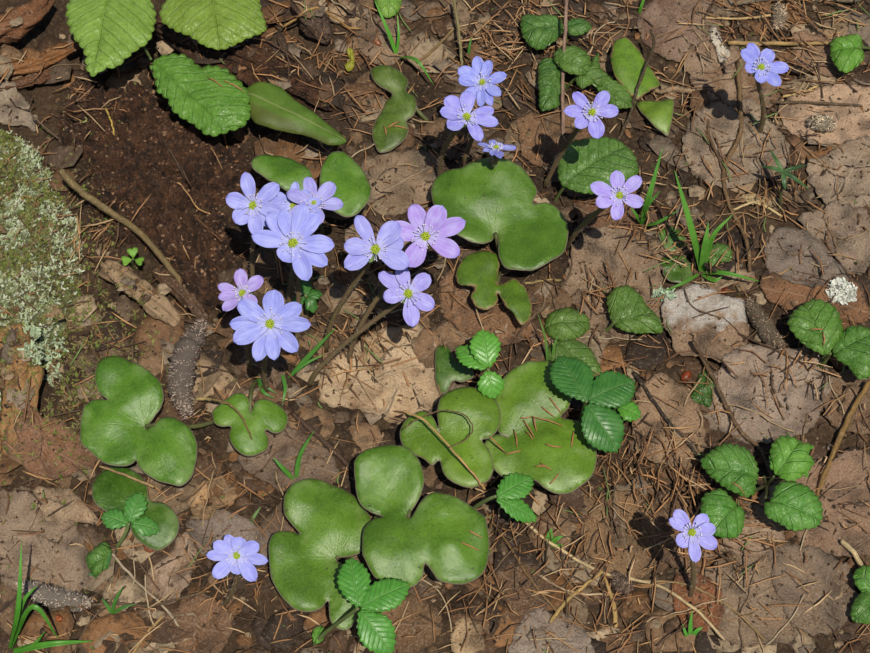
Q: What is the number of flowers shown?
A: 17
